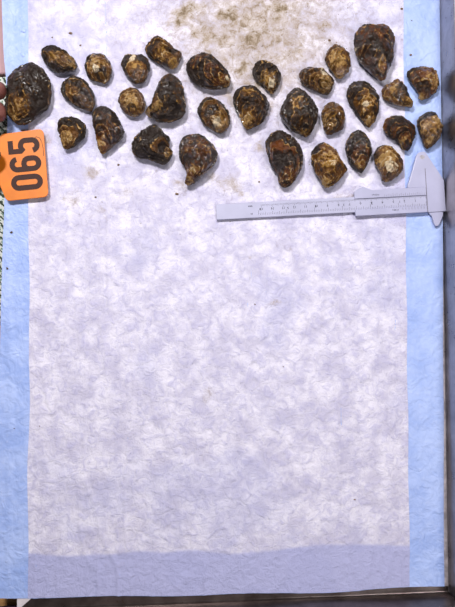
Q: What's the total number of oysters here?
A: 30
